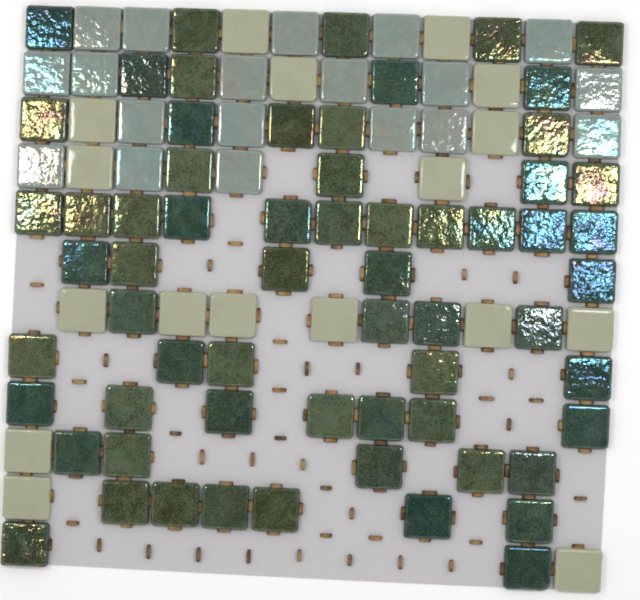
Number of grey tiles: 19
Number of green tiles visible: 63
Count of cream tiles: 17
